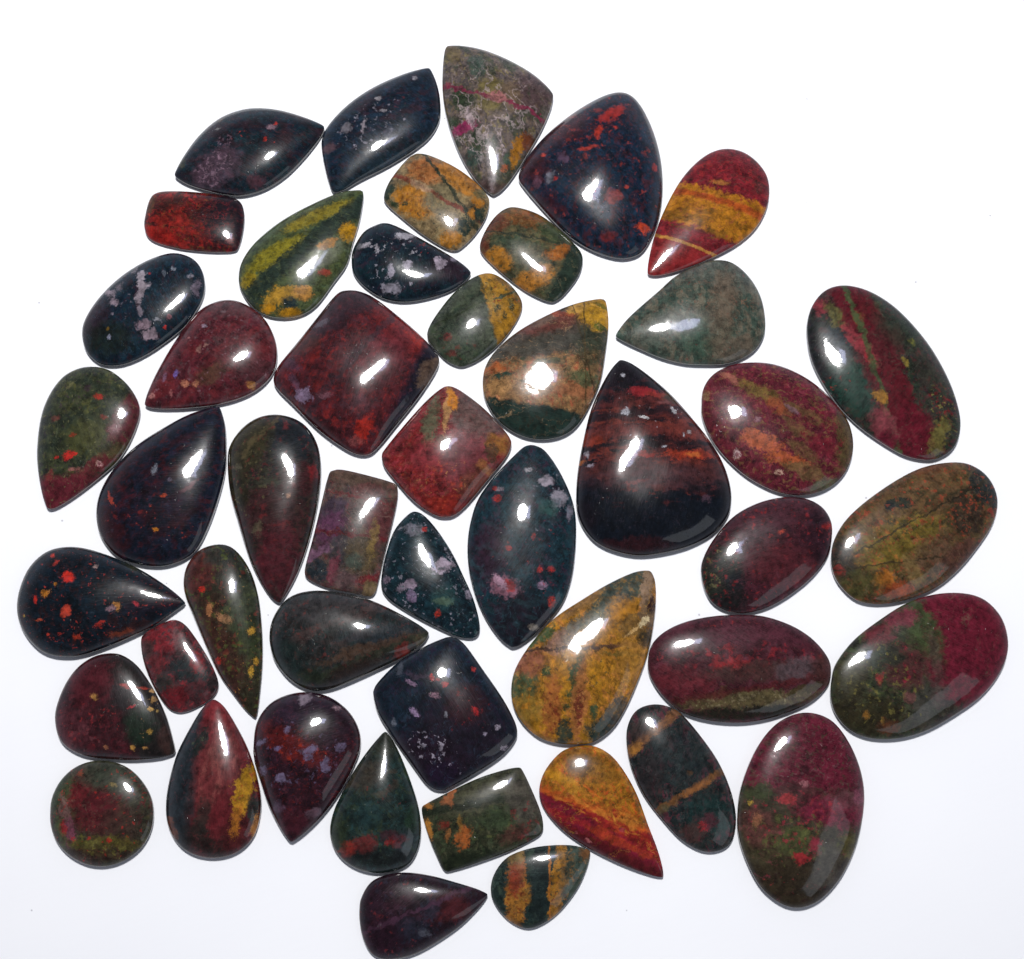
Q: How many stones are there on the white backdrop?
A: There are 47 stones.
